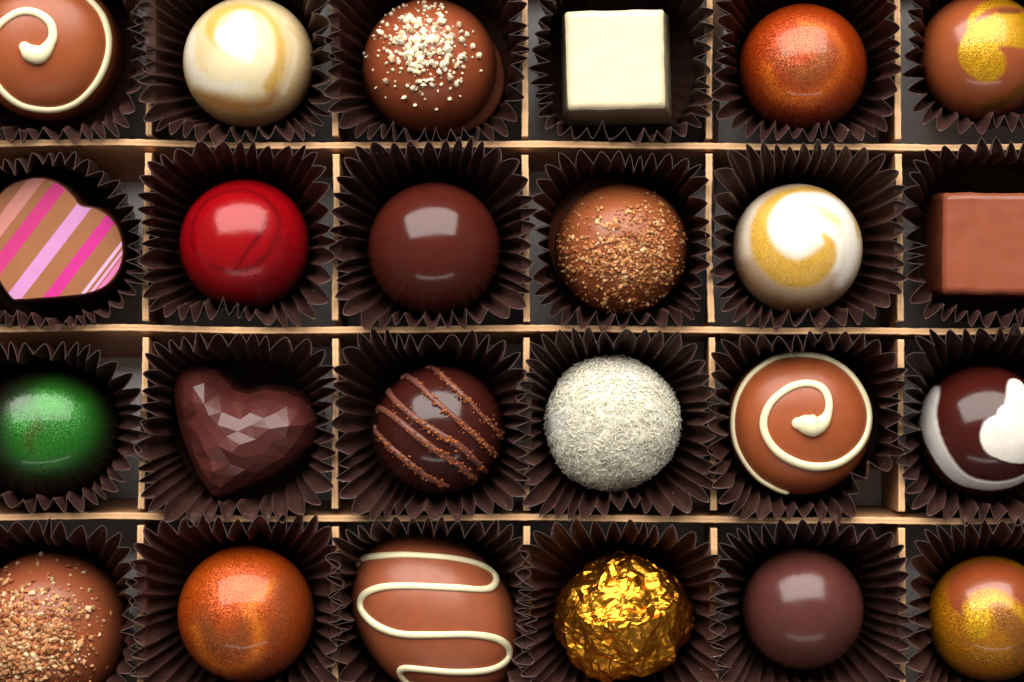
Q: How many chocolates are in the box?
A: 24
